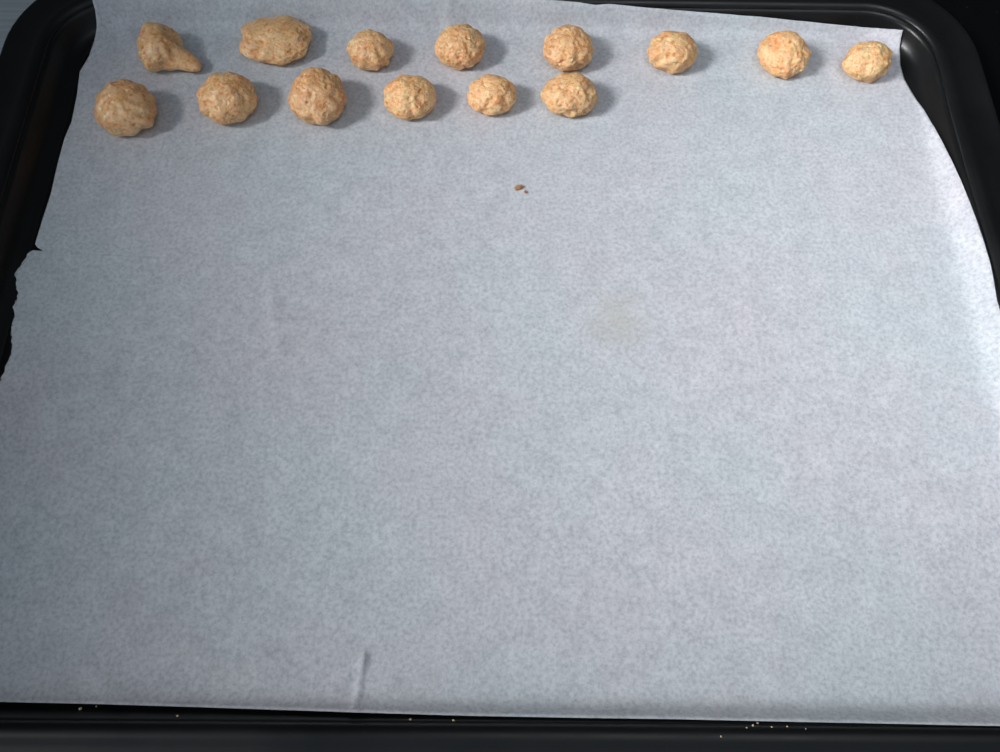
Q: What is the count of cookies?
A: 14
